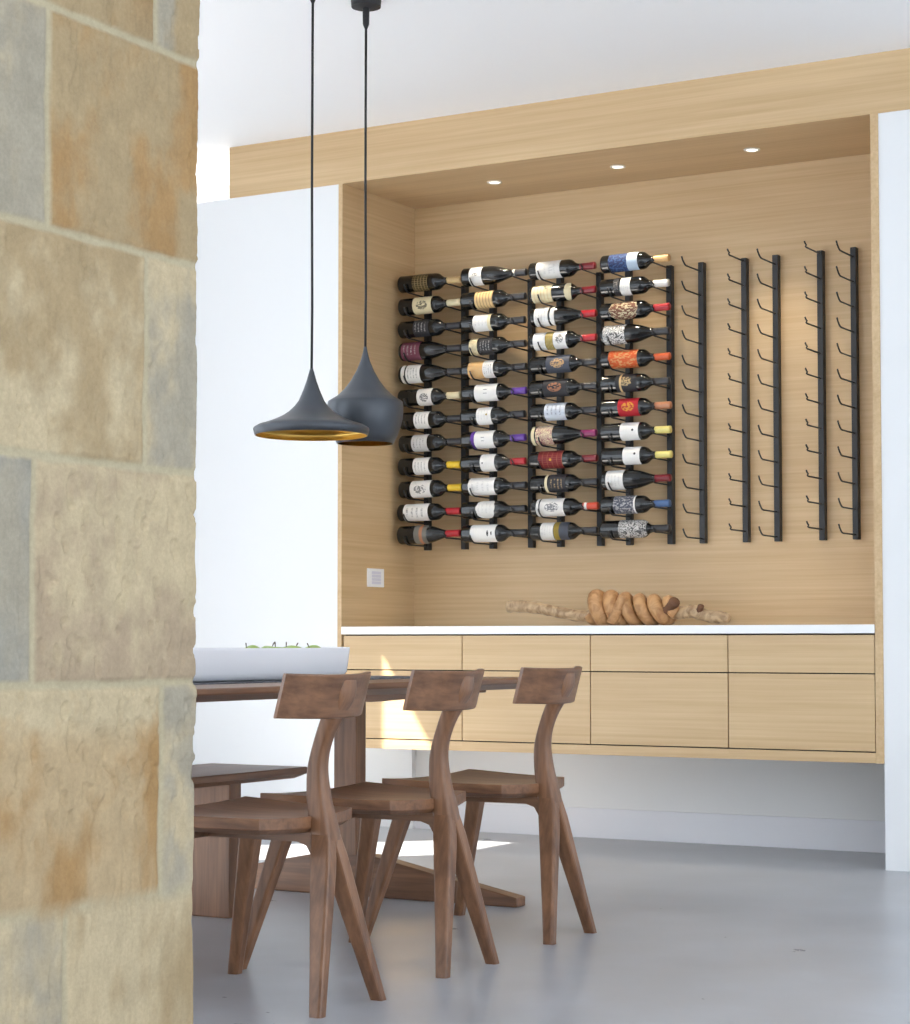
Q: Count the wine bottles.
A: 48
